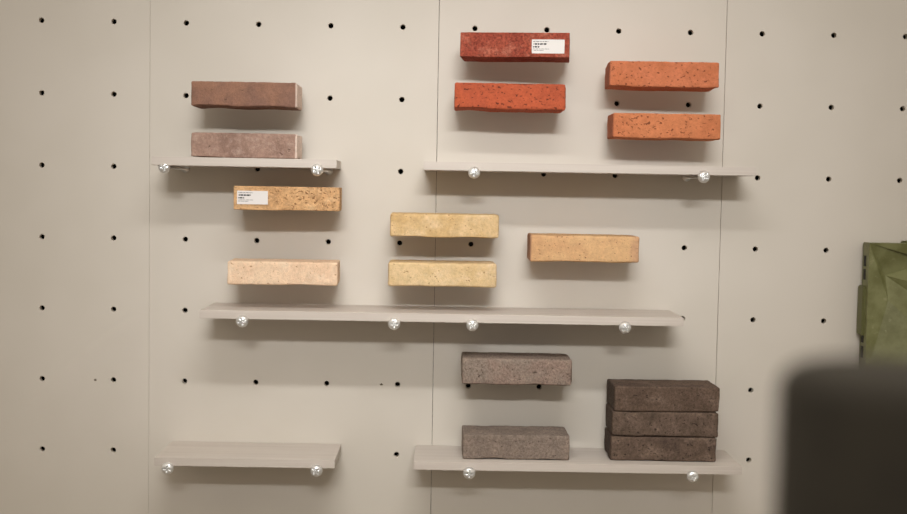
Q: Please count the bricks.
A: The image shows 16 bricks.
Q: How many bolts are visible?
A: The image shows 12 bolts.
